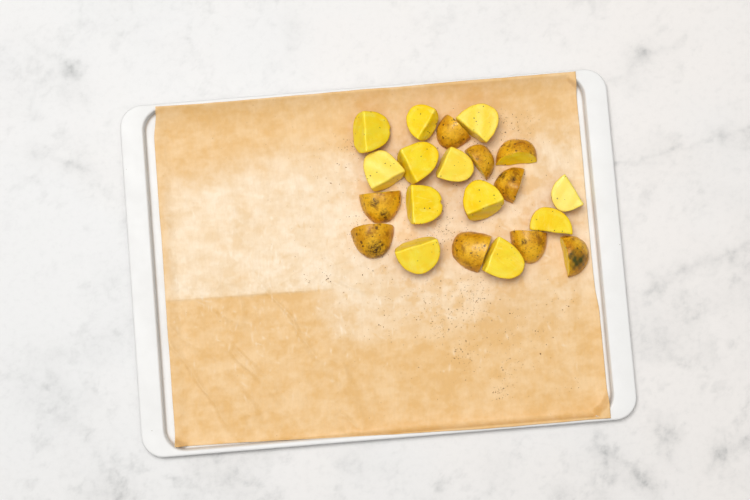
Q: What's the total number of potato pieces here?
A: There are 21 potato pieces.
